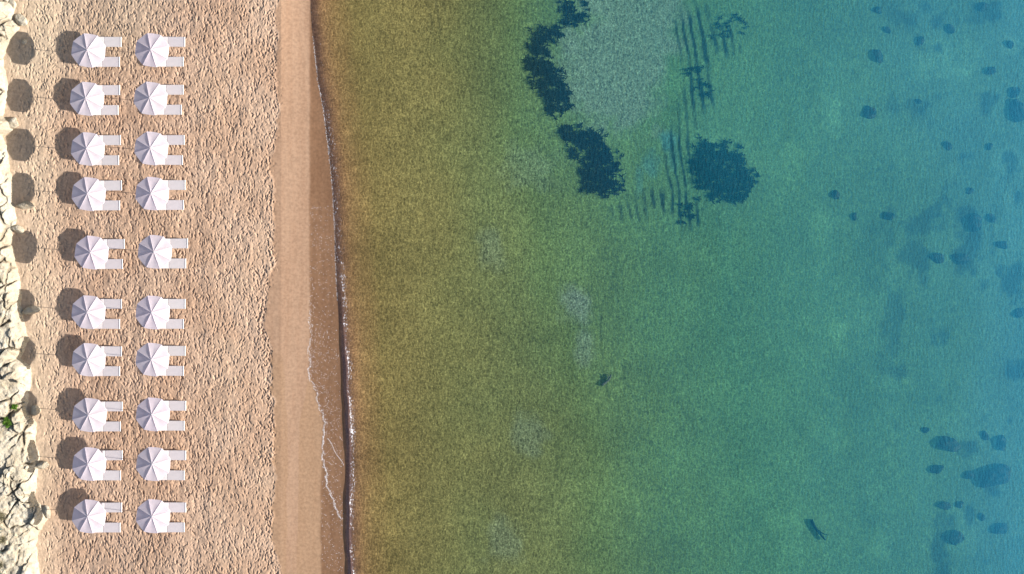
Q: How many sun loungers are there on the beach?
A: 40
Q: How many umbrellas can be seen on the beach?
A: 20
